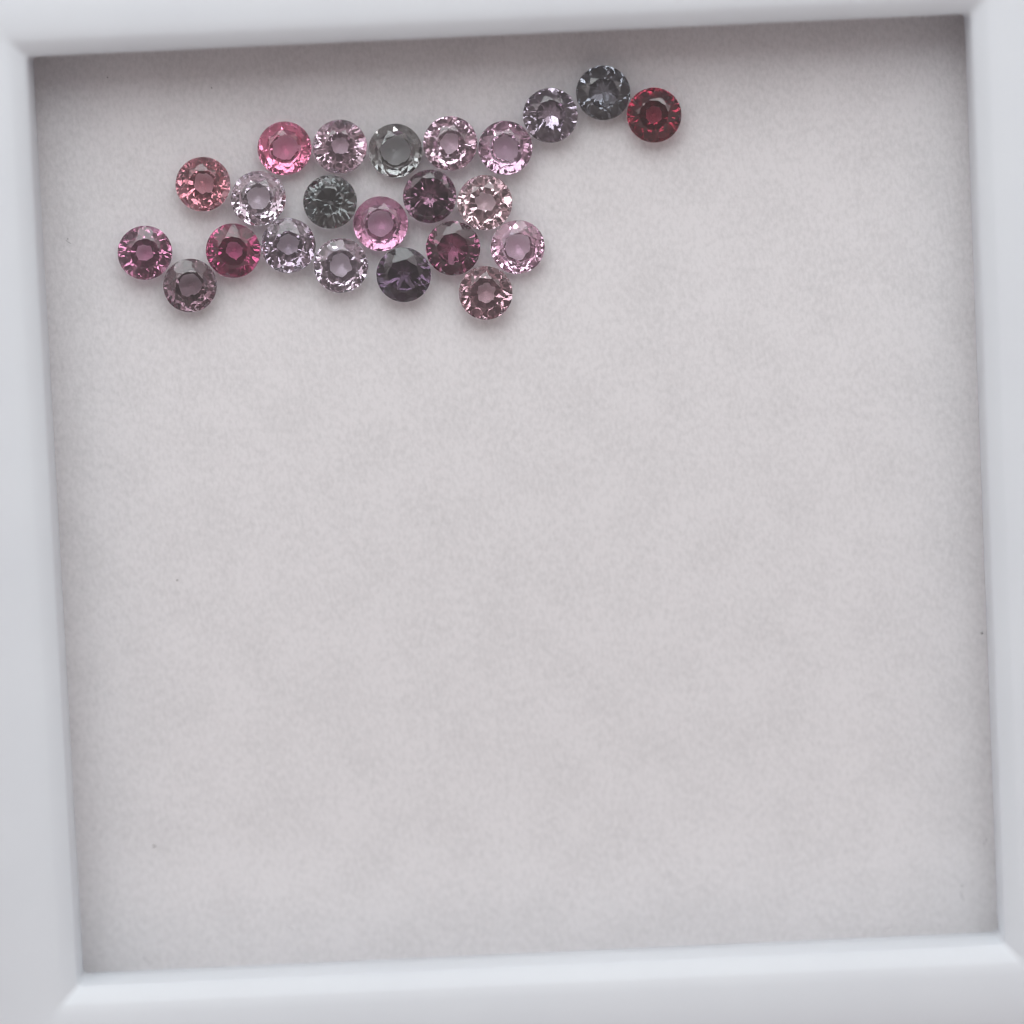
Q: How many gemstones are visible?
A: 23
